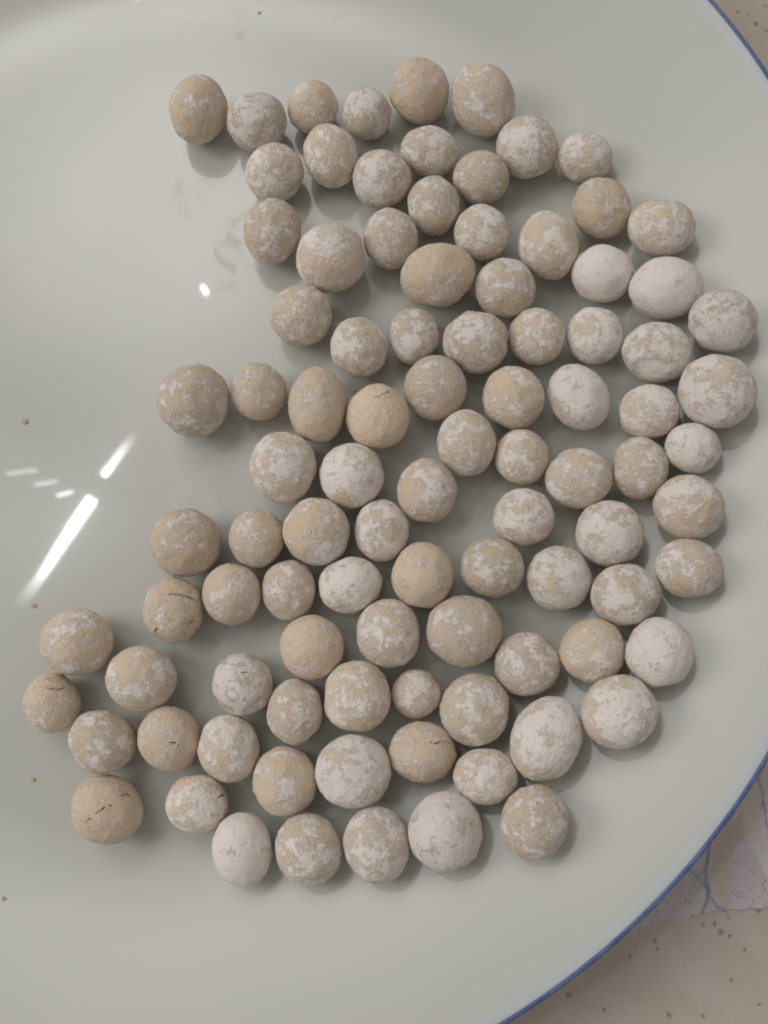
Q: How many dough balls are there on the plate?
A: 96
